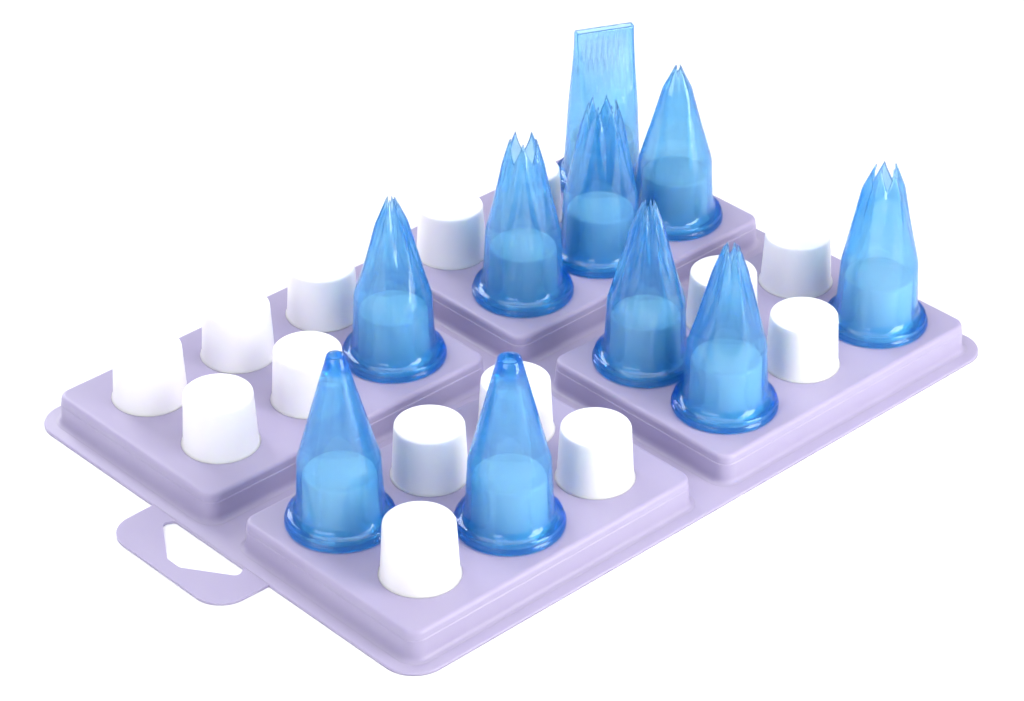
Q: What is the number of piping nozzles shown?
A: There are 10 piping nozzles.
